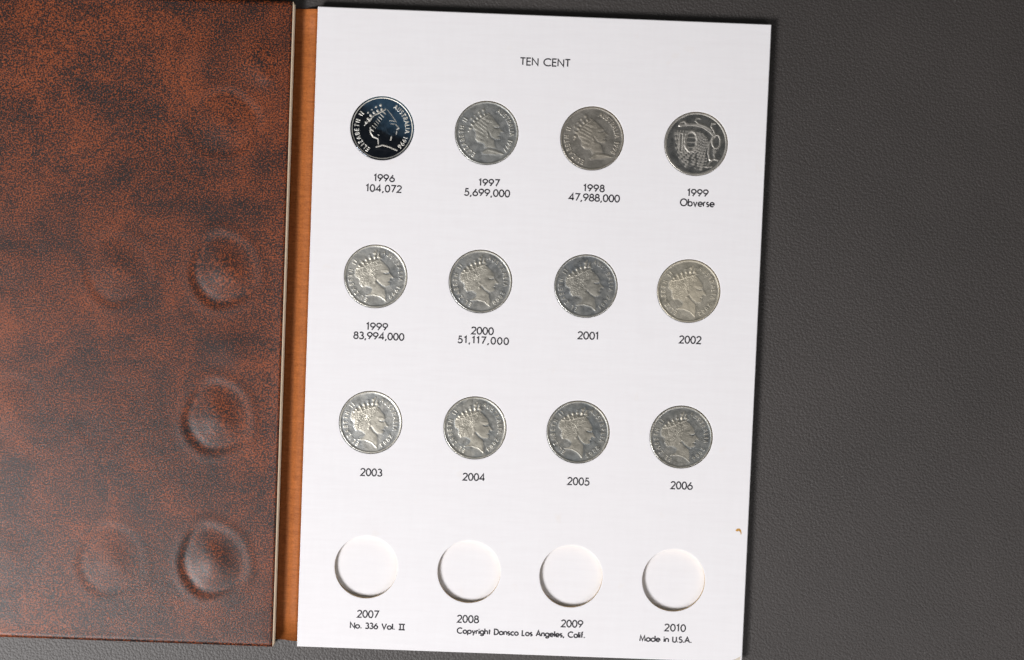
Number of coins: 12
